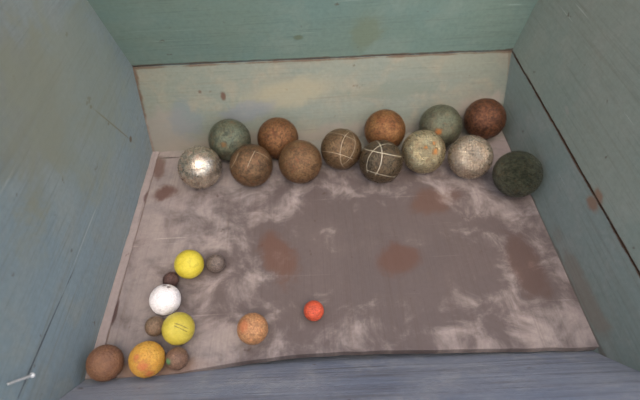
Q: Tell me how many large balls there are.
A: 13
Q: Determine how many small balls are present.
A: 11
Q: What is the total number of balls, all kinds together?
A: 24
